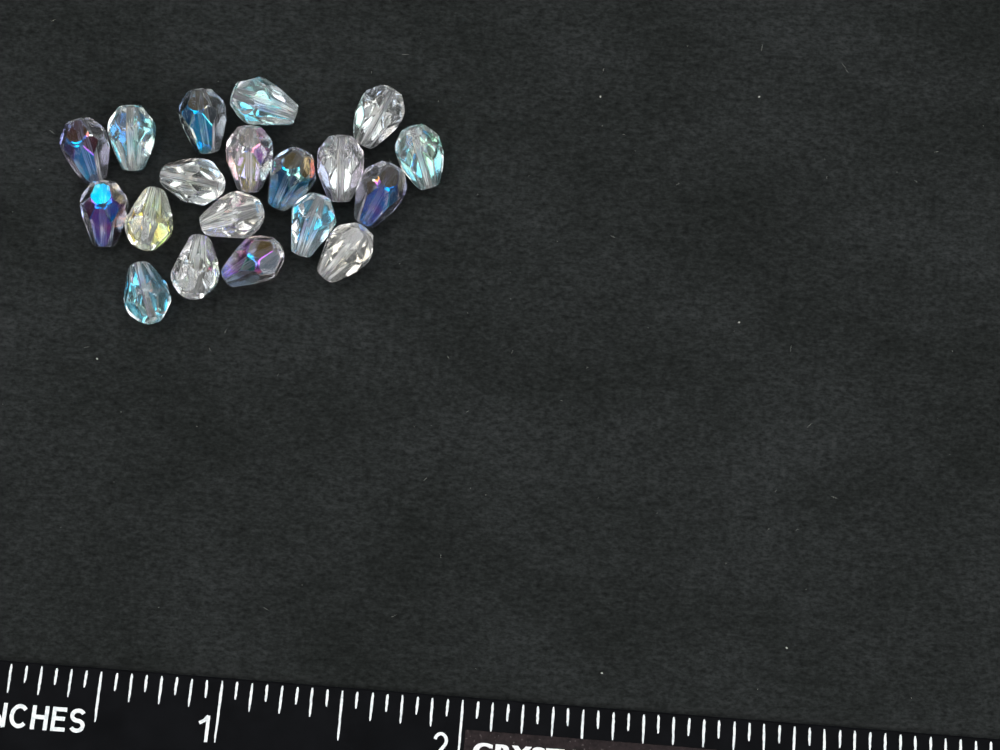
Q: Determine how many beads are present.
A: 19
